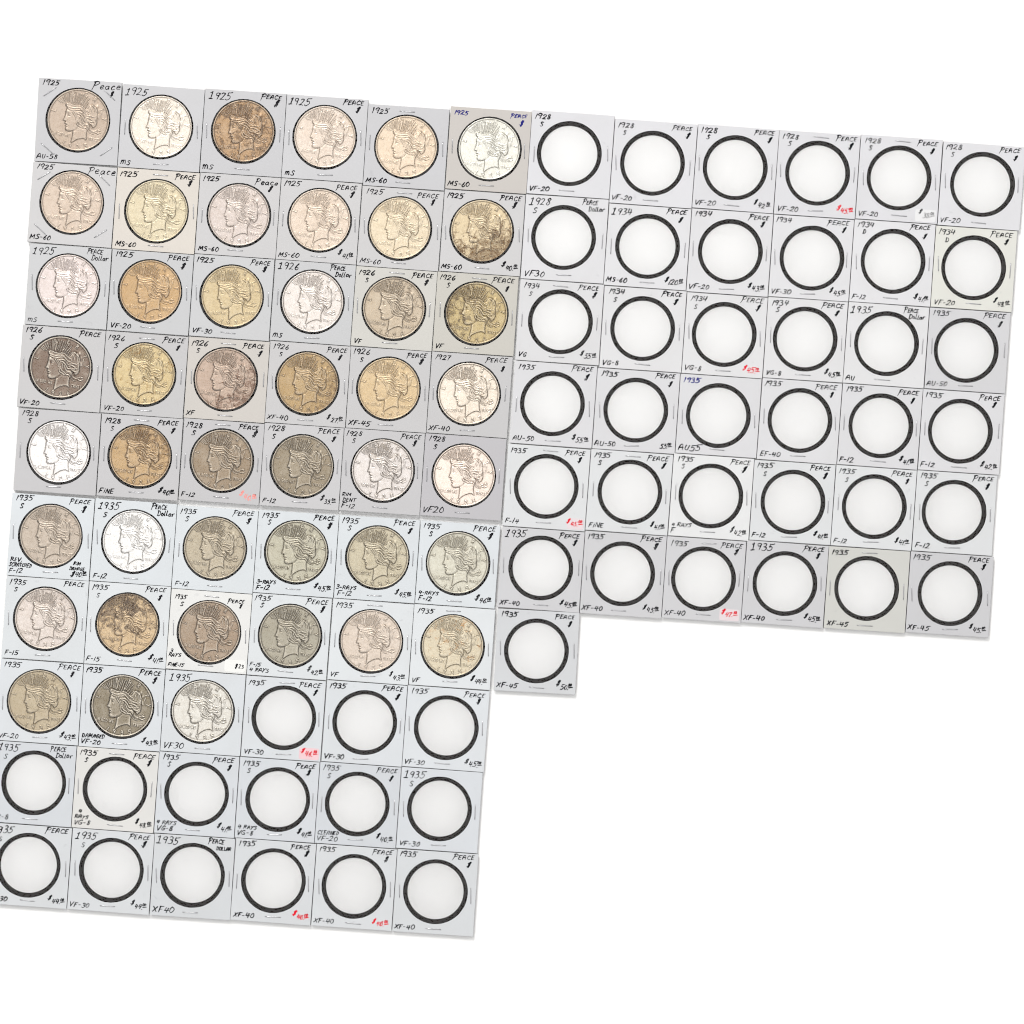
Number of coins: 45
